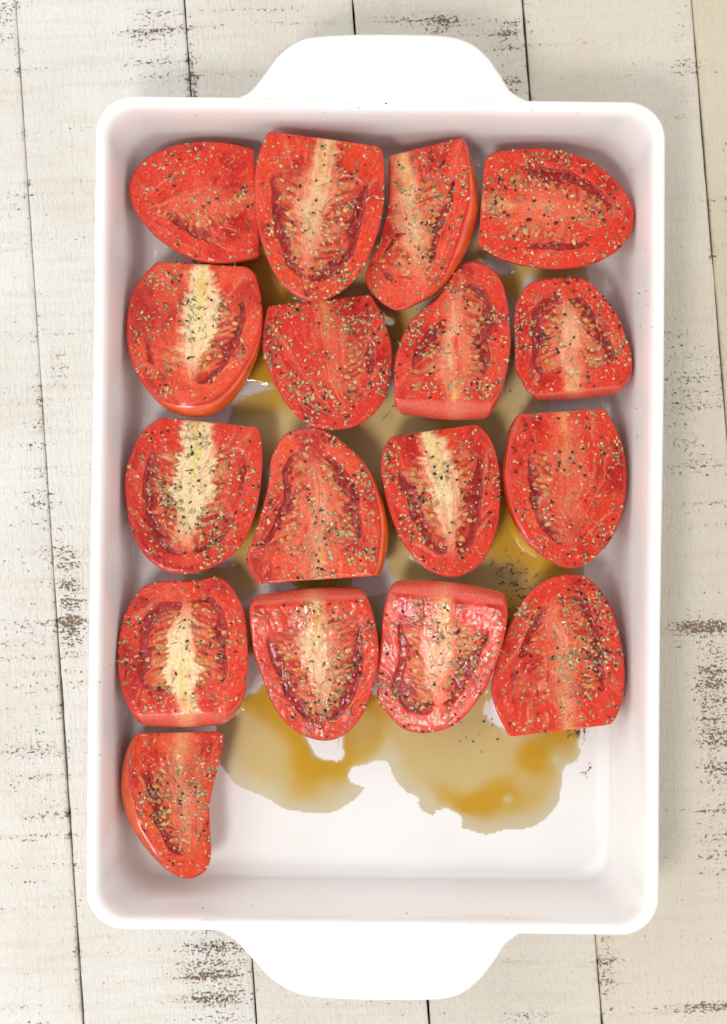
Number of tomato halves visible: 17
